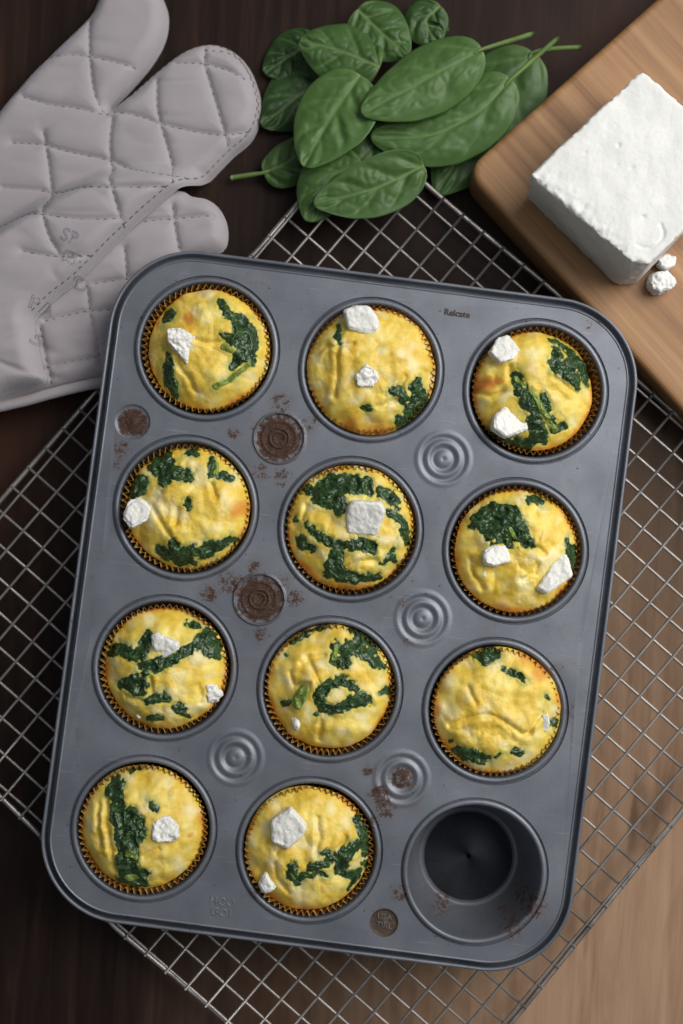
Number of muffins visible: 11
